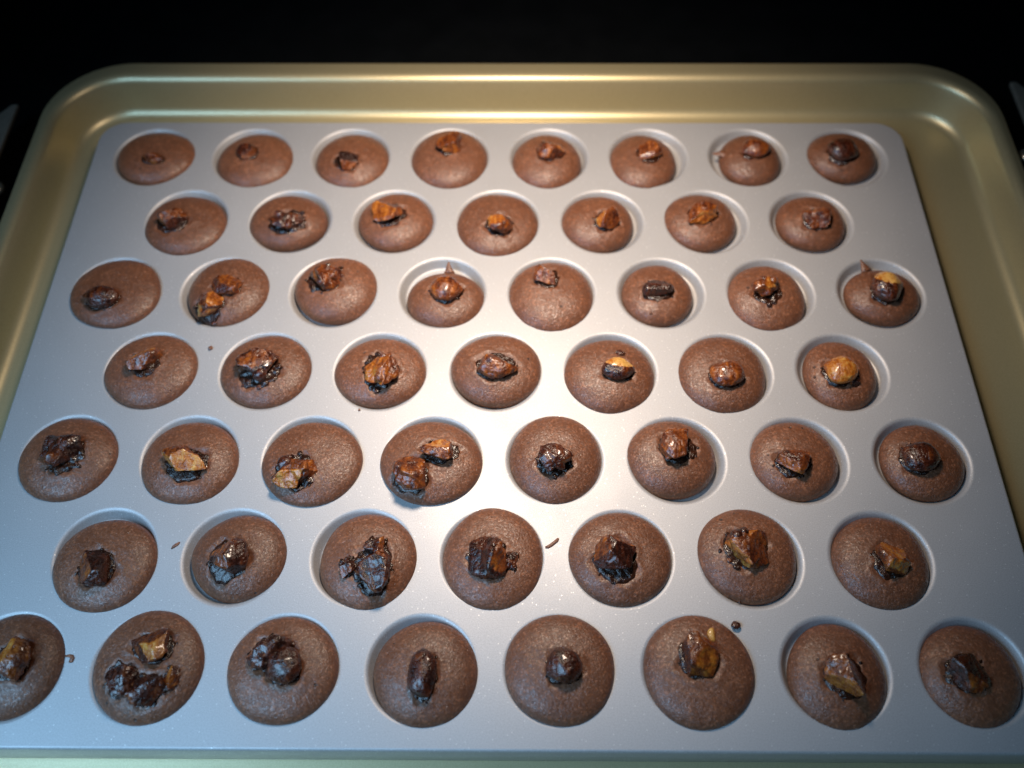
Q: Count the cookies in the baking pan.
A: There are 53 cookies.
